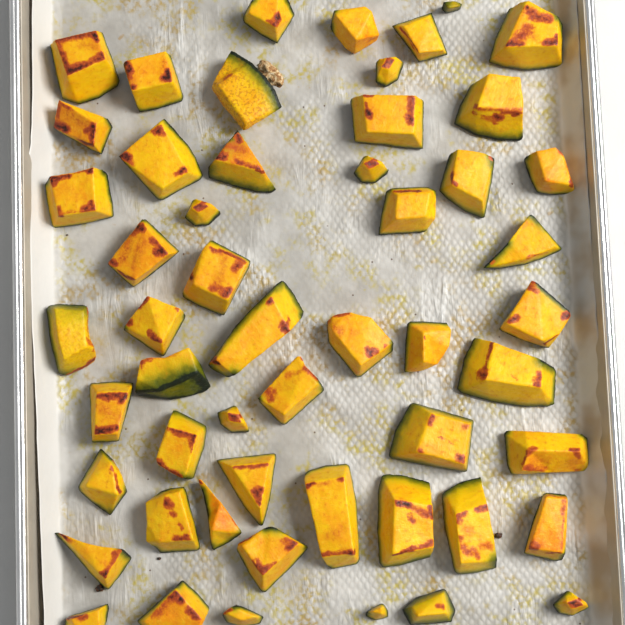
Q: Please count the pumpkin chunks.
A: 53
